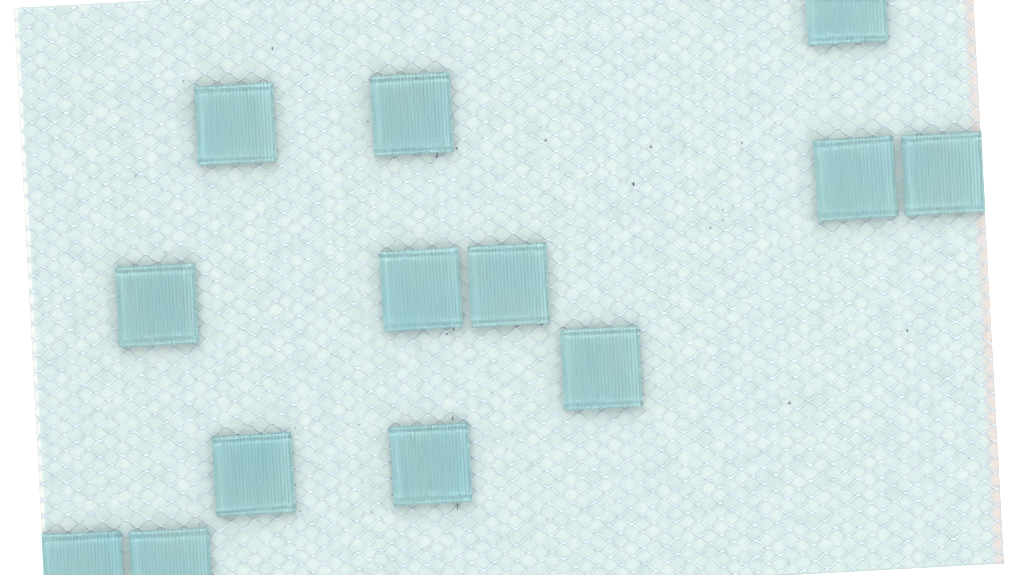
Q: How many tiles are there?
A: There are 13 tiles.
